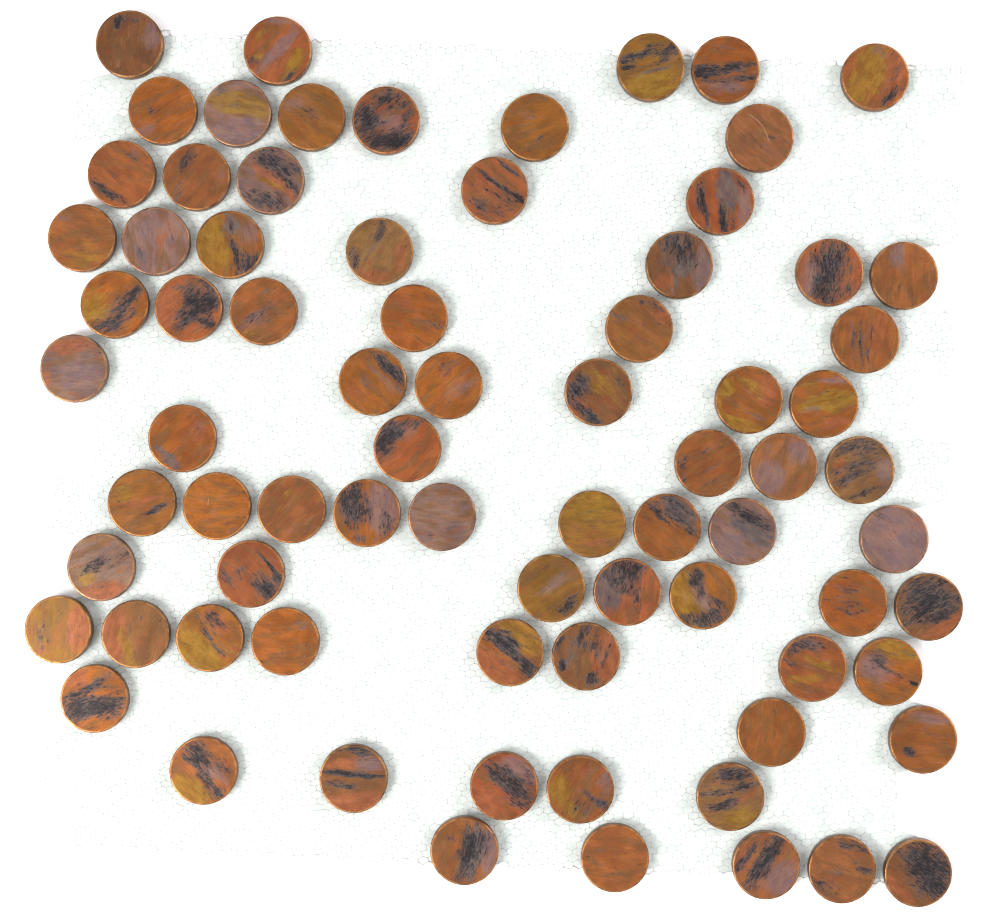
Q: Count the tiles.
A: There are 77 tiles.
